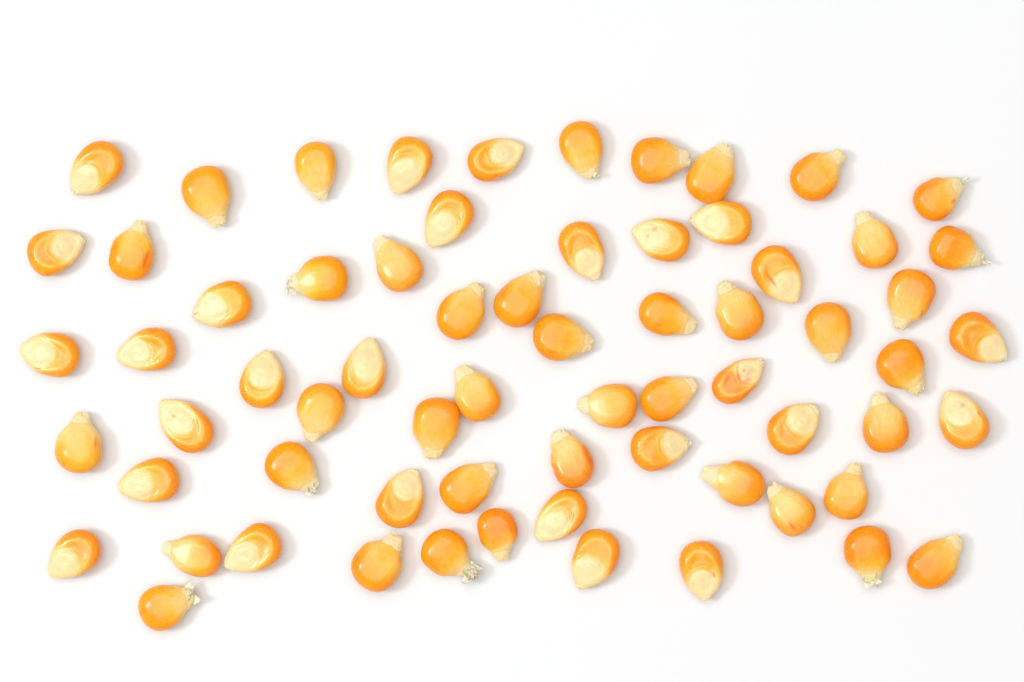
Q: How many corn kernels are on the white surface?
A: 67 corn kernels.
